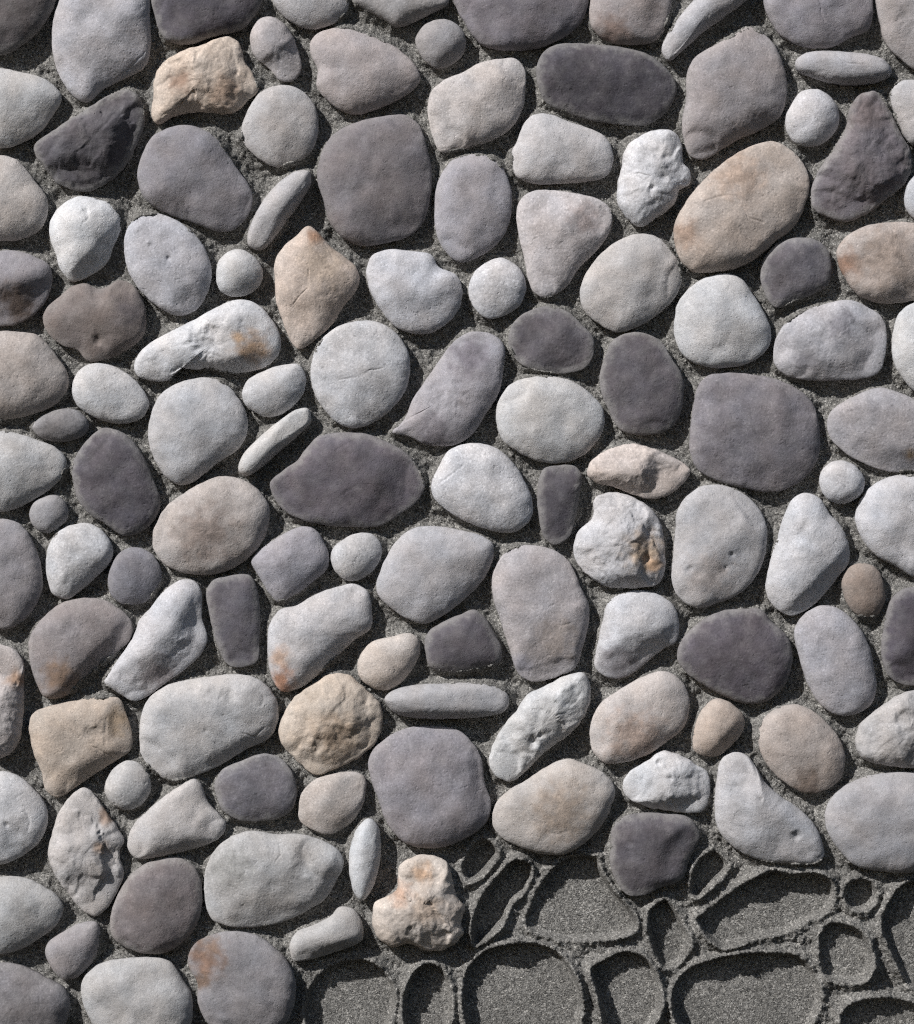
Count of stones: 125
